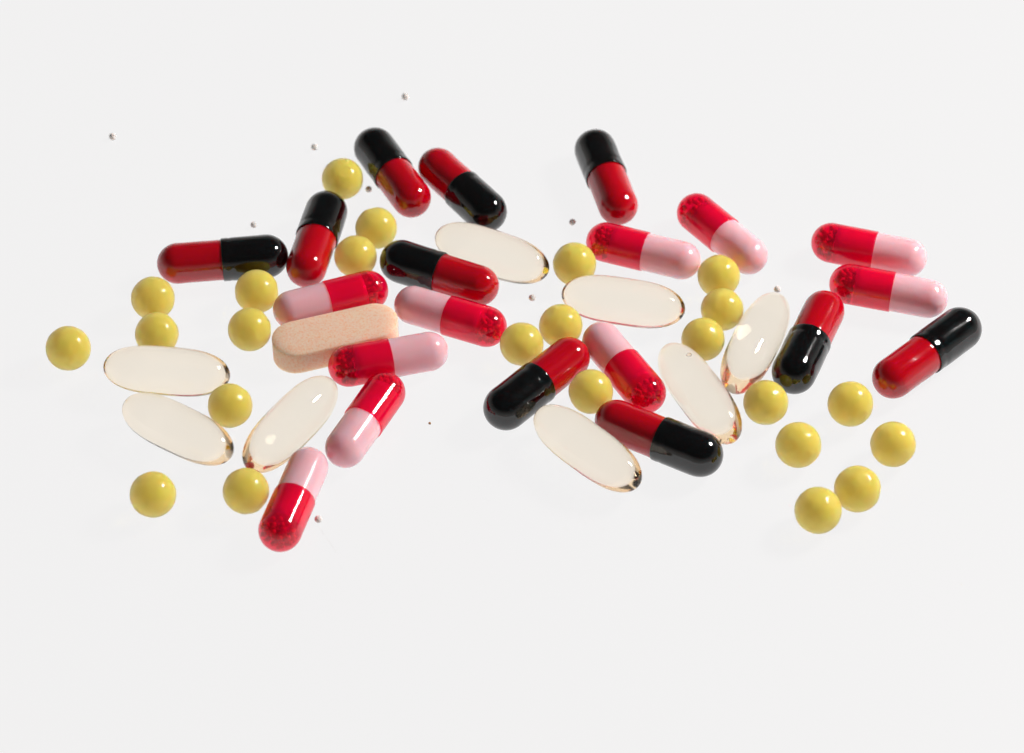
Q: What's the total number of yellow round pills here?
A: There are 24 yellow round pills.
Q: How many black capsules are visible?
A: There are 10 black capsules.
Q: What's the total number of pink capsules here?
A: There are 10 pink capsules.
